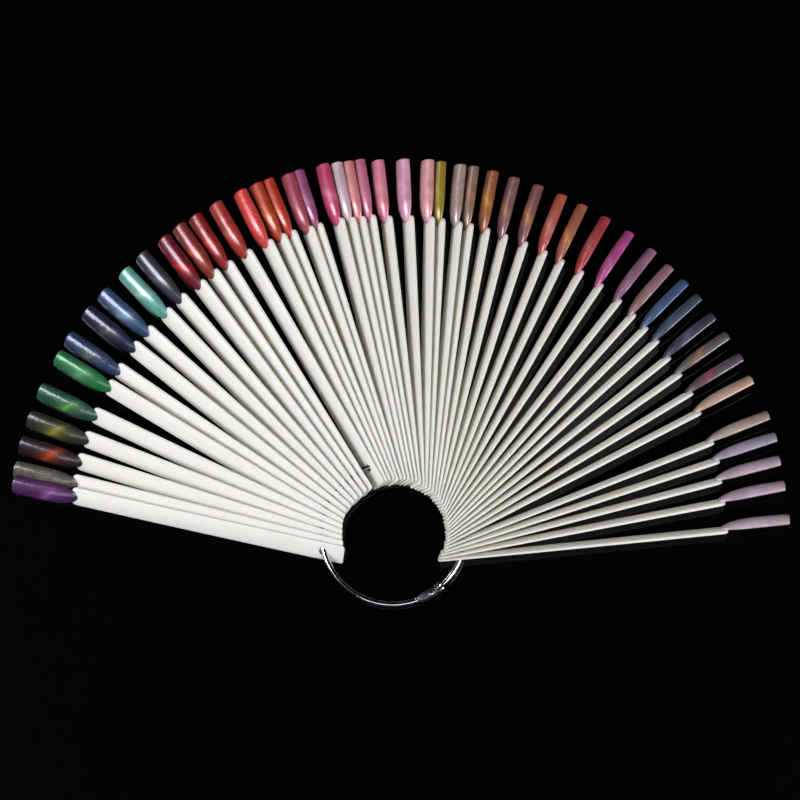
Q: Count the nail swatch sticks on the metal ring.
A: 50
